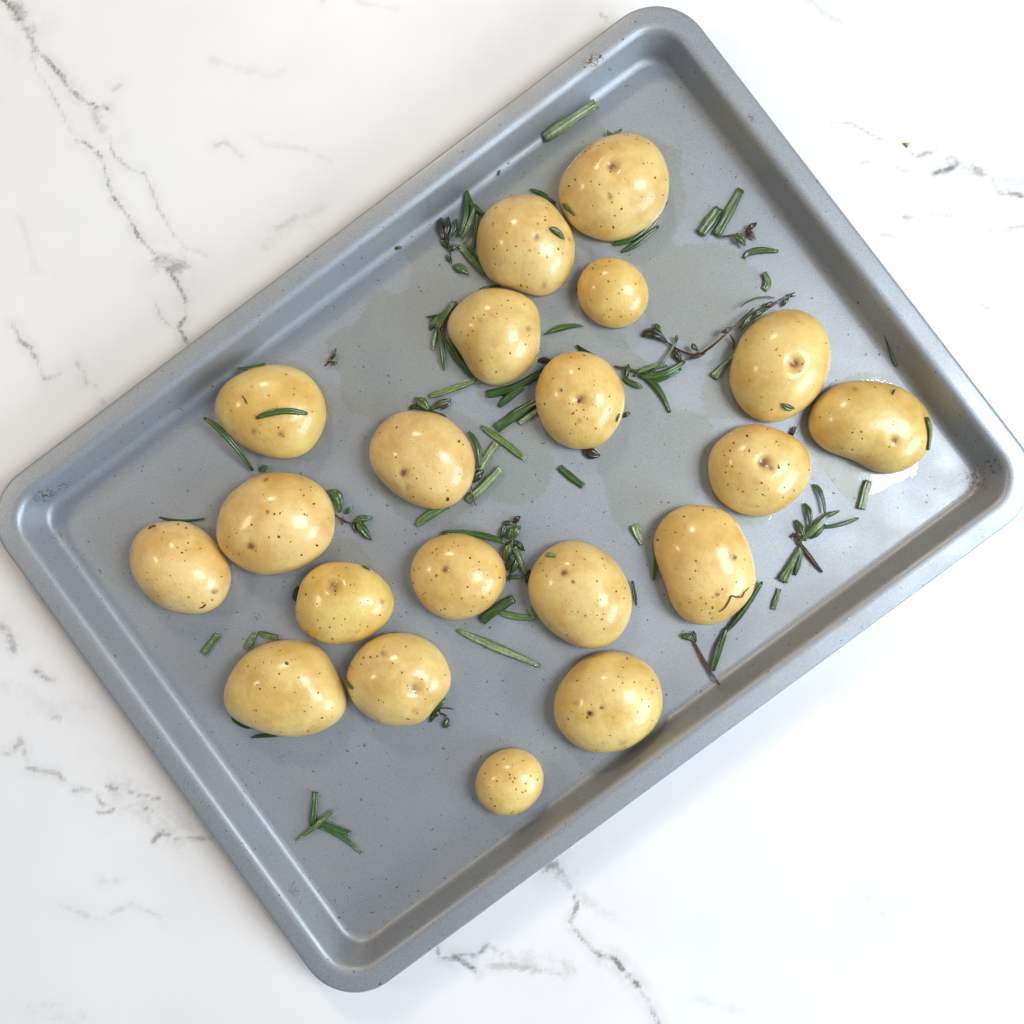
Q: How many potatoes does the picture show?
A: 20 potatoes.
